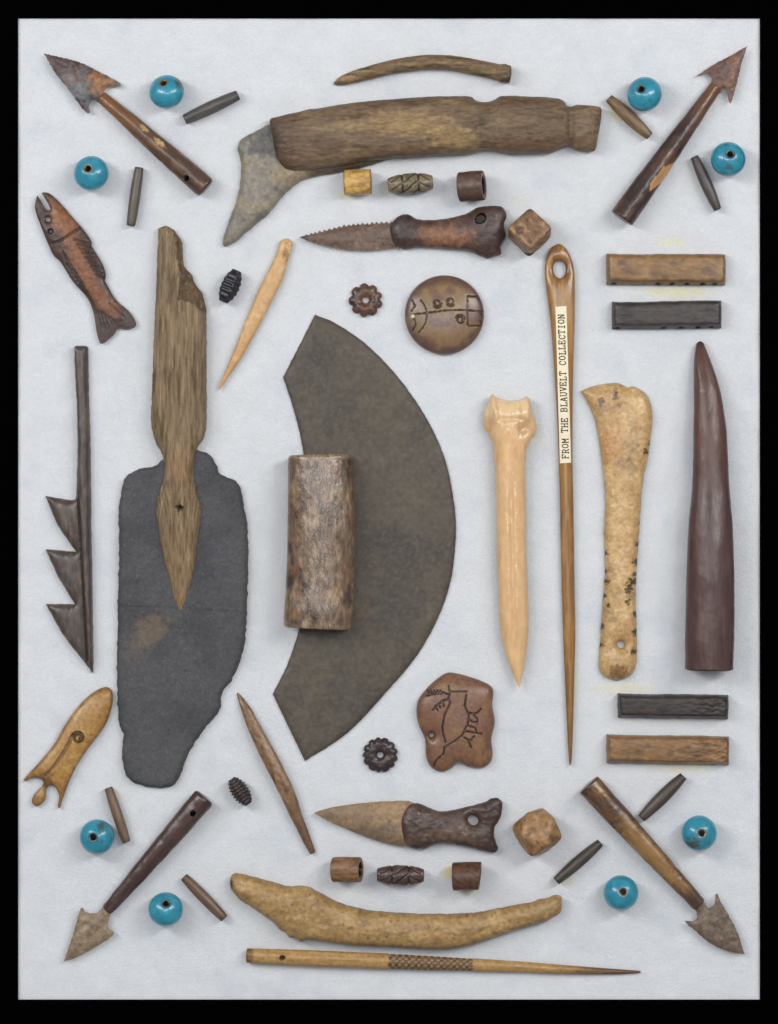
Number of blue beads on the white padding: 8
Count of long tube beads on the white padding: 8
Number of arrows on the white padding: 4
